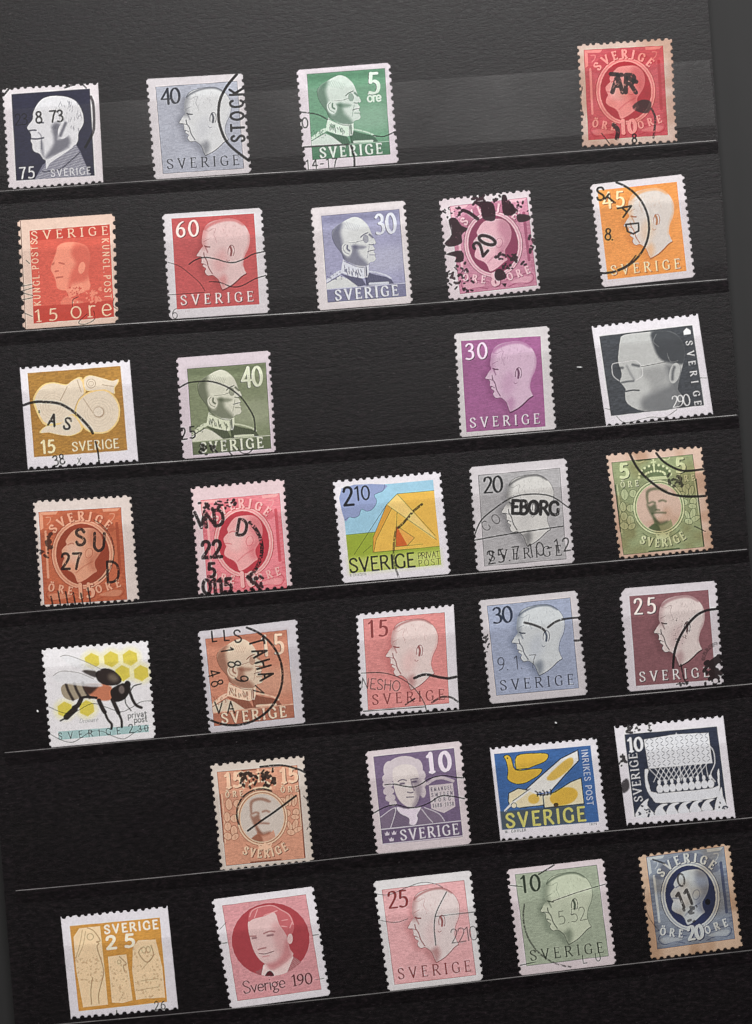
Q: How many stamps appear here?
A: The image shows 32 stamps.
